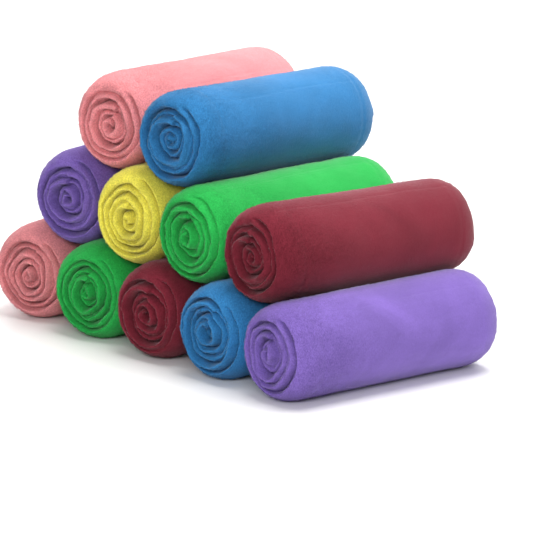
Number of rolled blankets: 11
